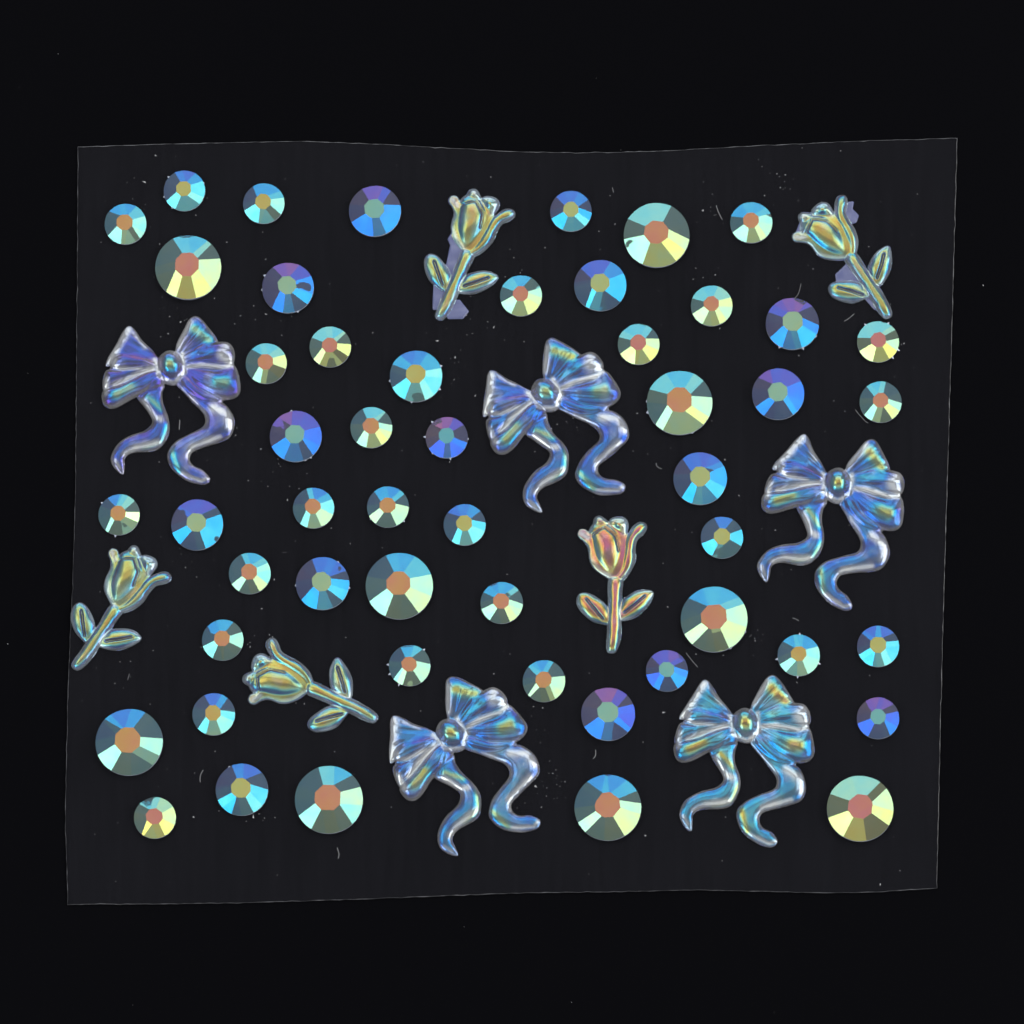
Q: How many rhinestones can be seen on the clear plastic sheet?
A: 51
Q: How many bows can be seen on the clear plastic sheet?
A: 5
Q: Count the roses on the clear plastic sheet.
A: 5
